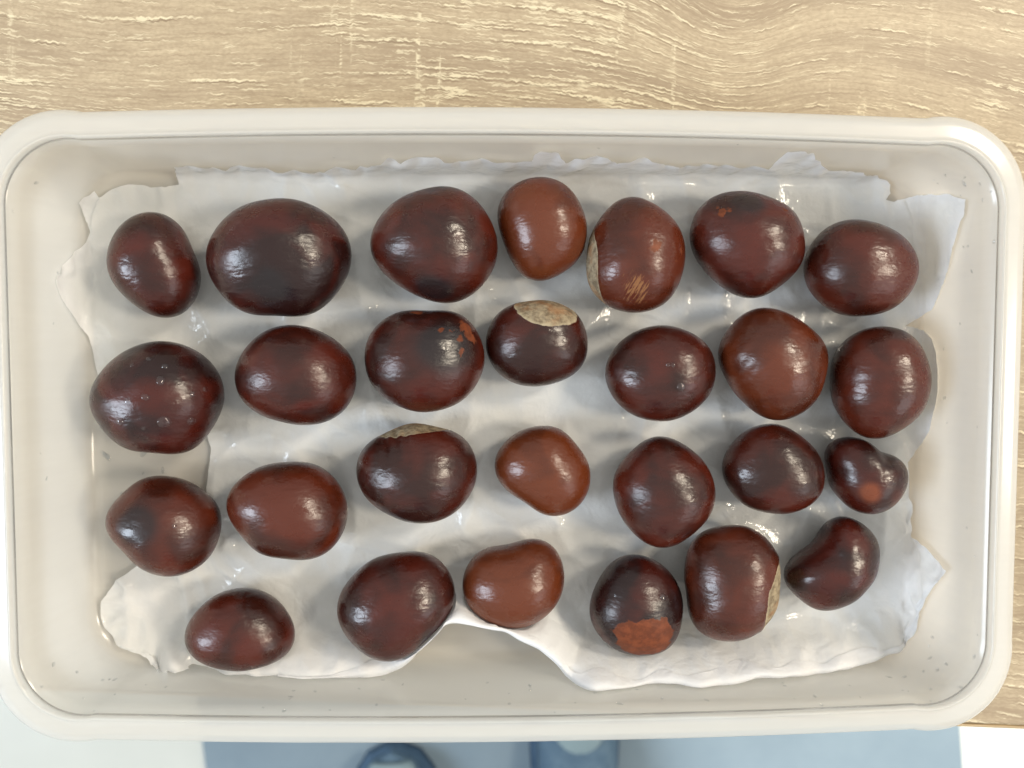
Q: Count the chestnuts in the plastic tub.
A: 27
